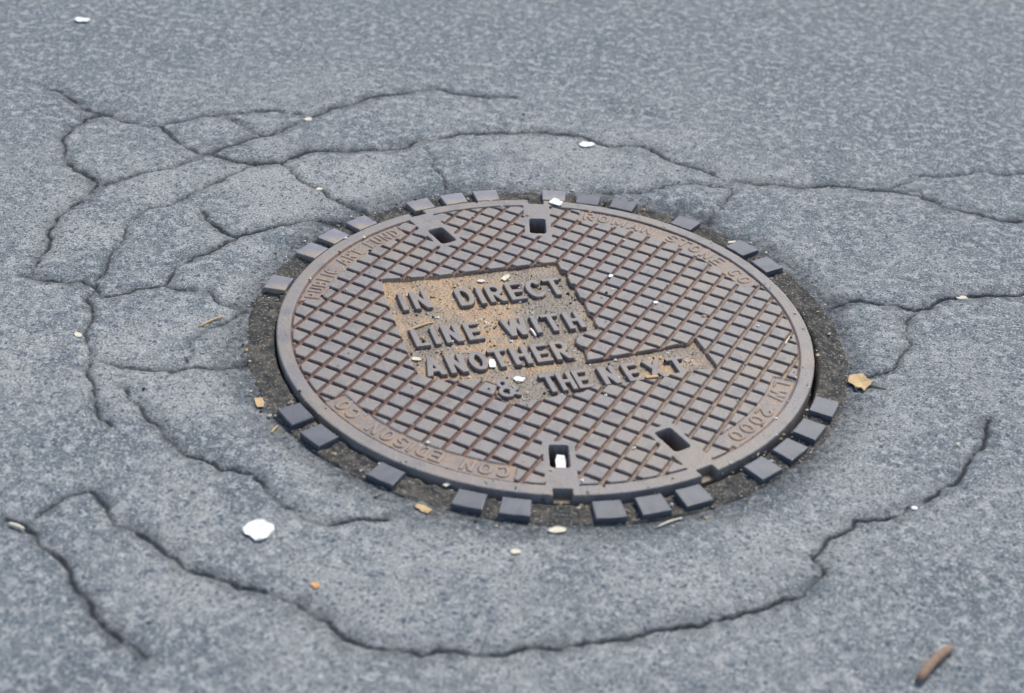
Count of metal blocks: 25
